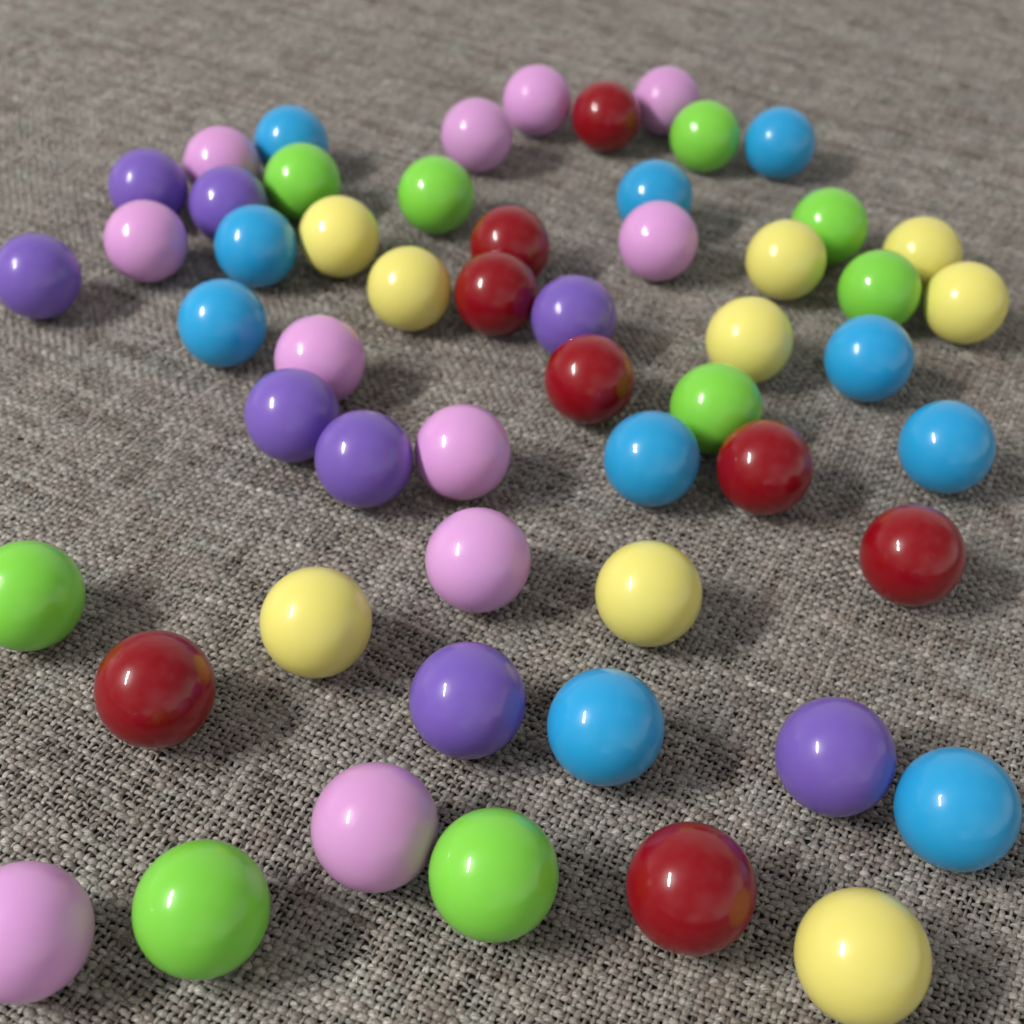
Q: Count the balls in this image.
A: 55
